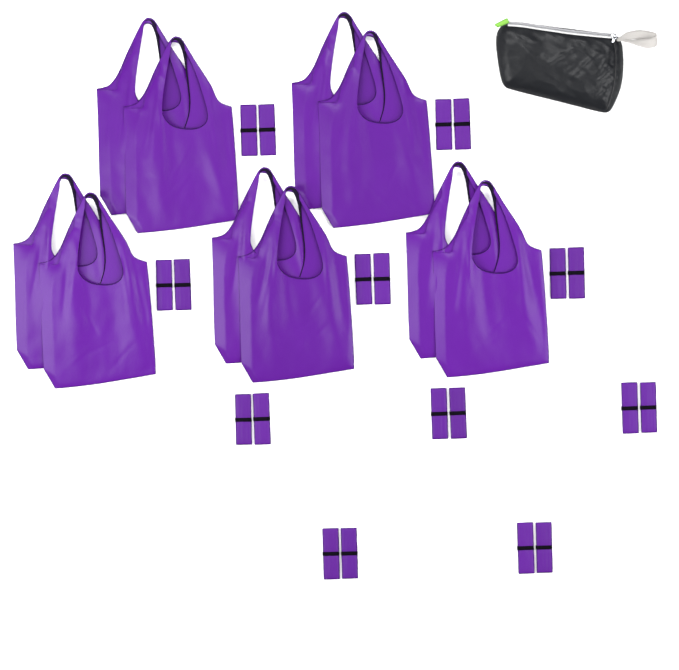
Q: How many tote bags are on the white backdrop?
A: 10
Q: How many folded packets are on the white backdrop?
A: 20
